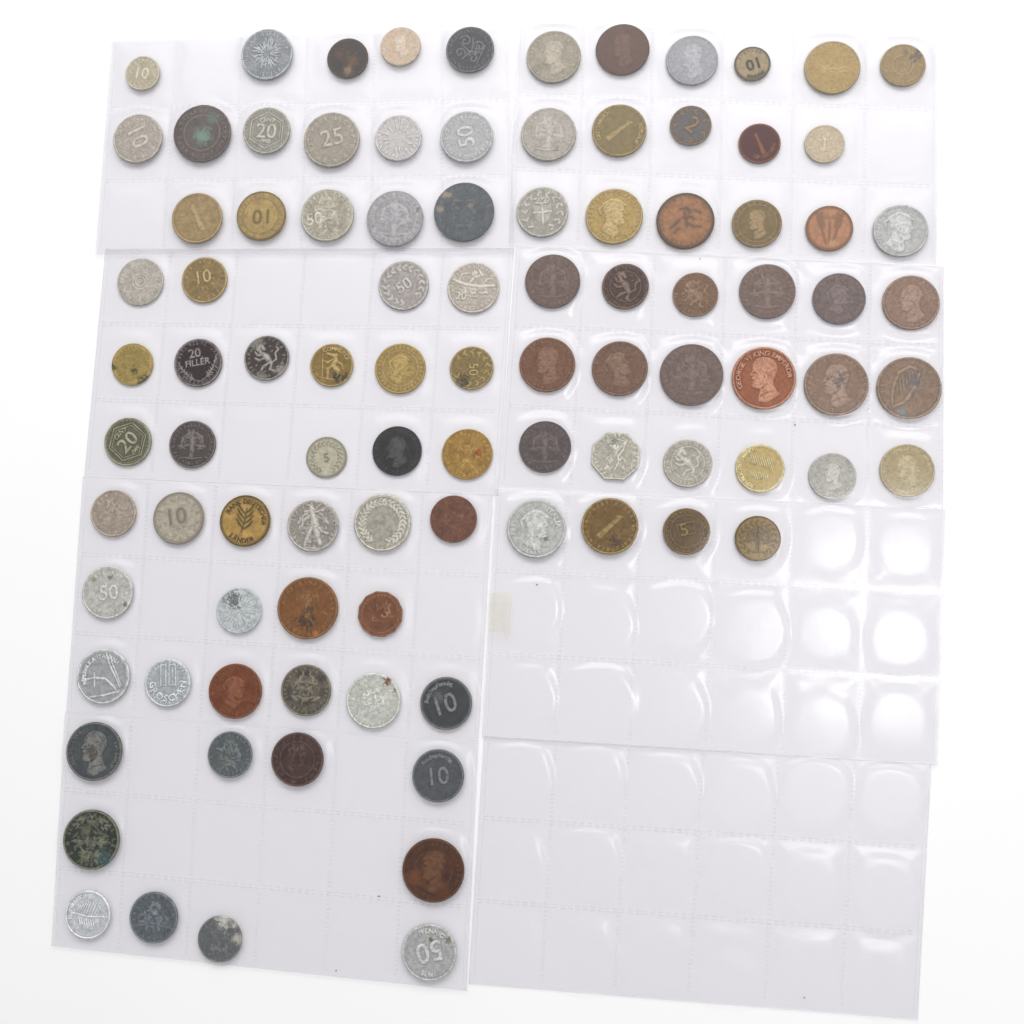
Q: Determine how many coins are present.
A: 96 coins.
